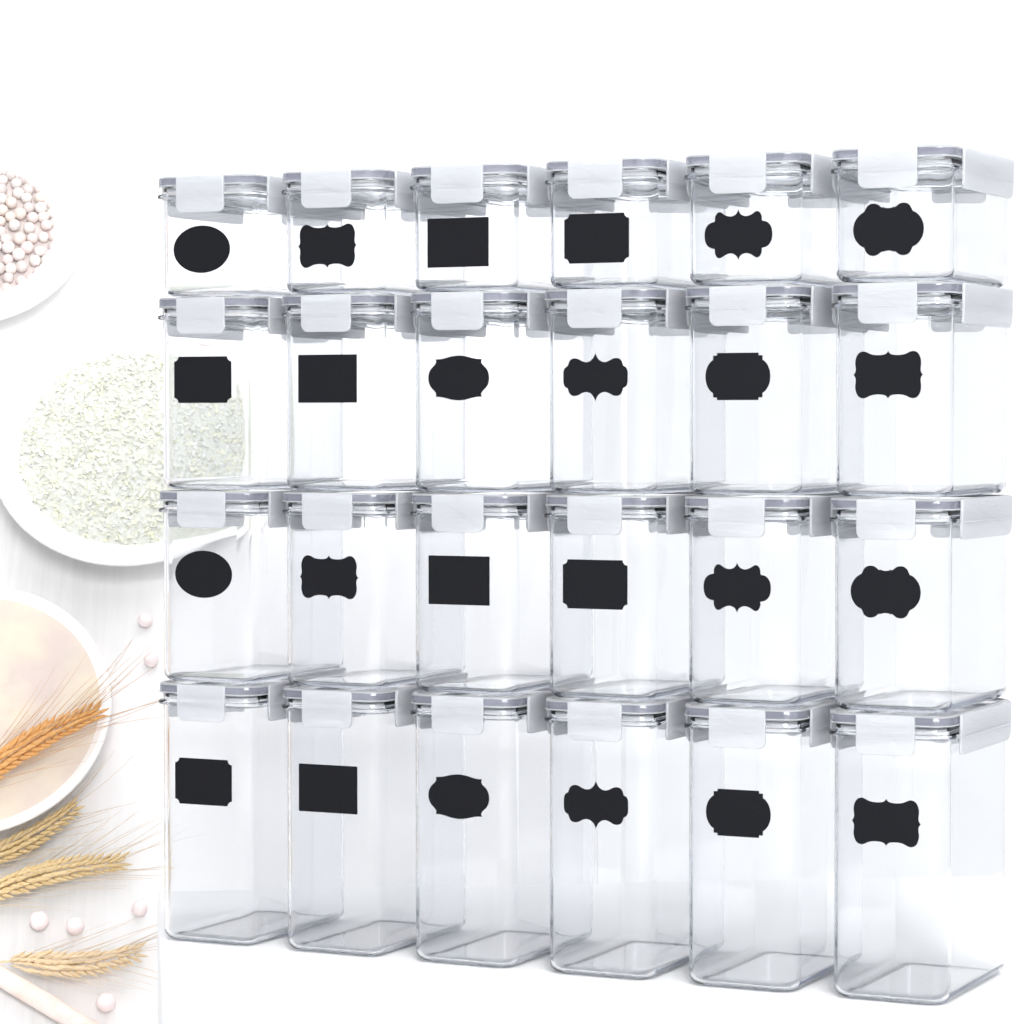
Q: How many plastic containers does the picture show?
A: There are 24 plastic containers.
